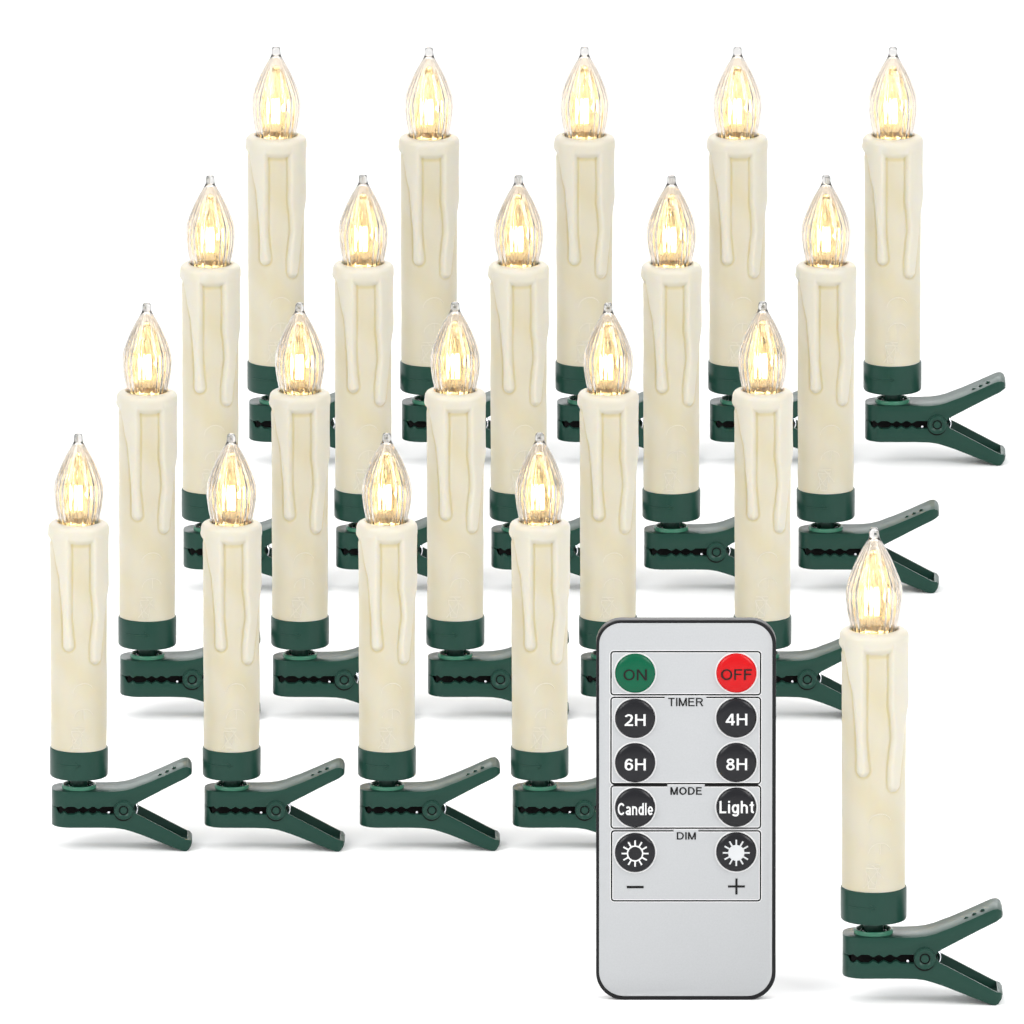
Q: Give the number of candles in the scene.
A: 20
